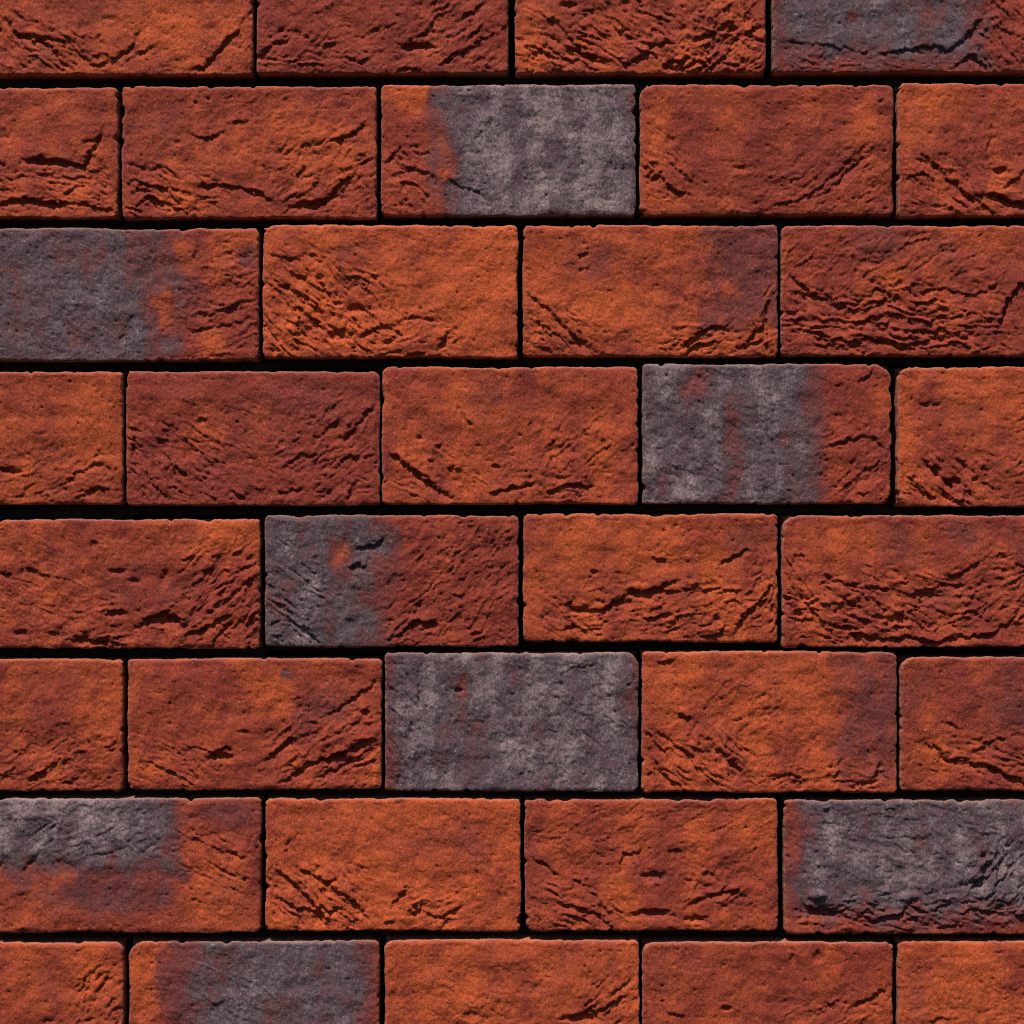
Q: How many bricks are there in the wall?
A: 36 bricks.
